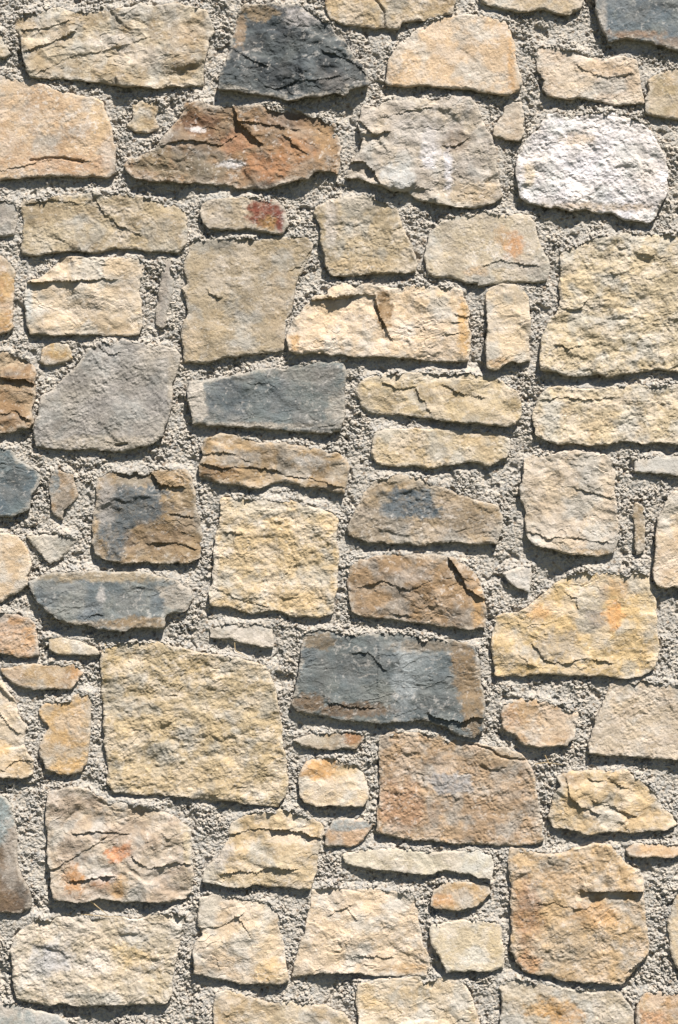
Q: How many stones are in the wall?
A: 82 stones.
